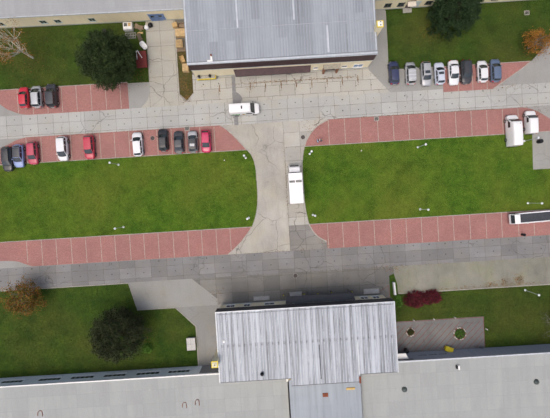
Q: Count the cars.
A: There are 21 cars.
